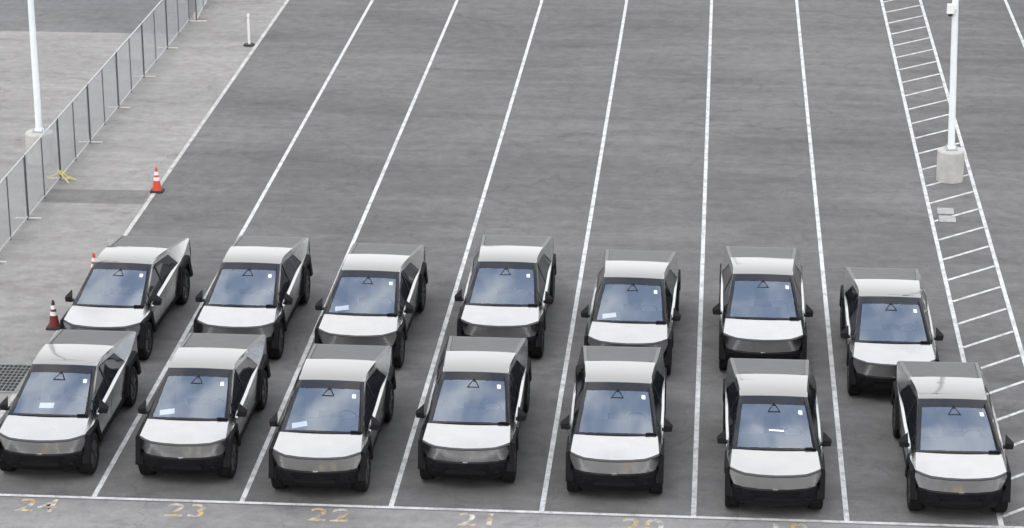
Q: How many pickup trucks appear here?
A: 14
